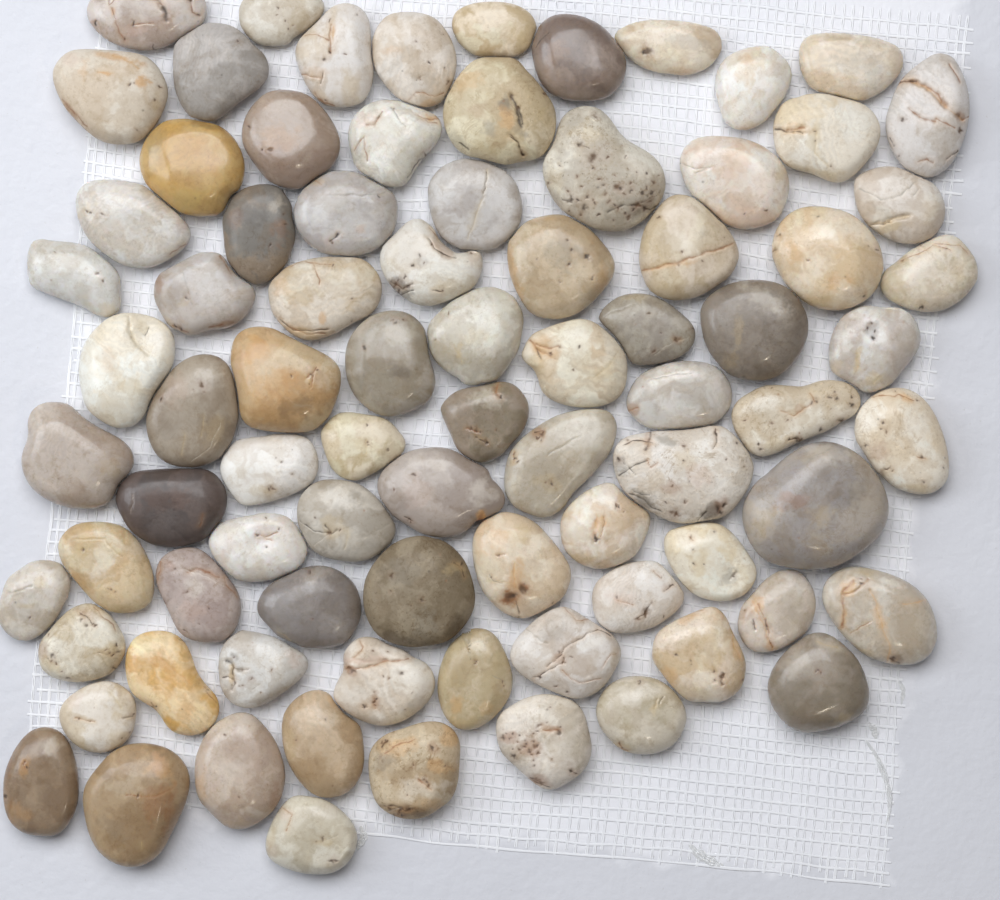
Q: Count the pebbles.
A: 83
